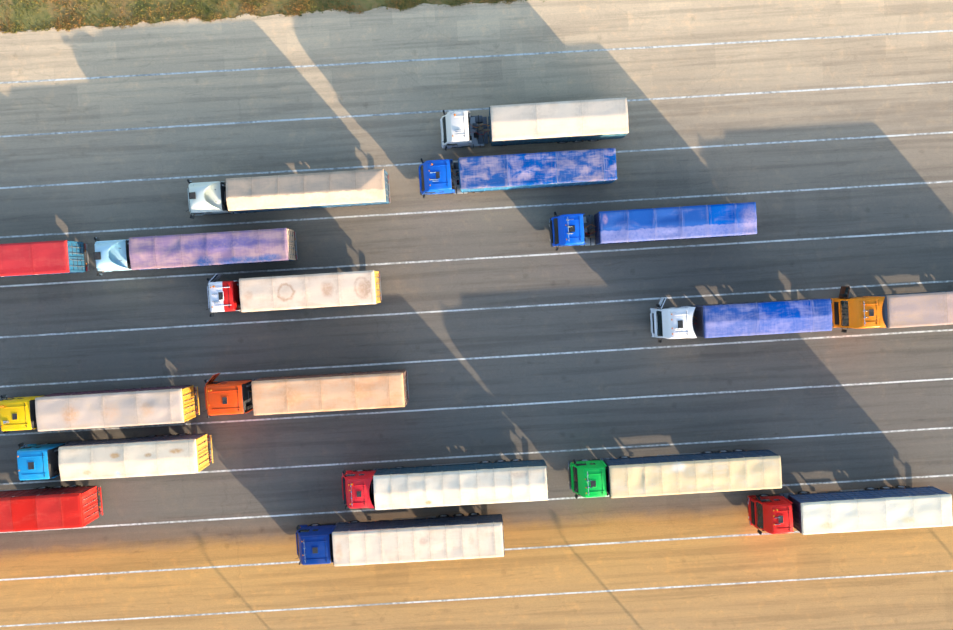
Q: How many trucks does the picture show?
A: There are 17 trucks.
